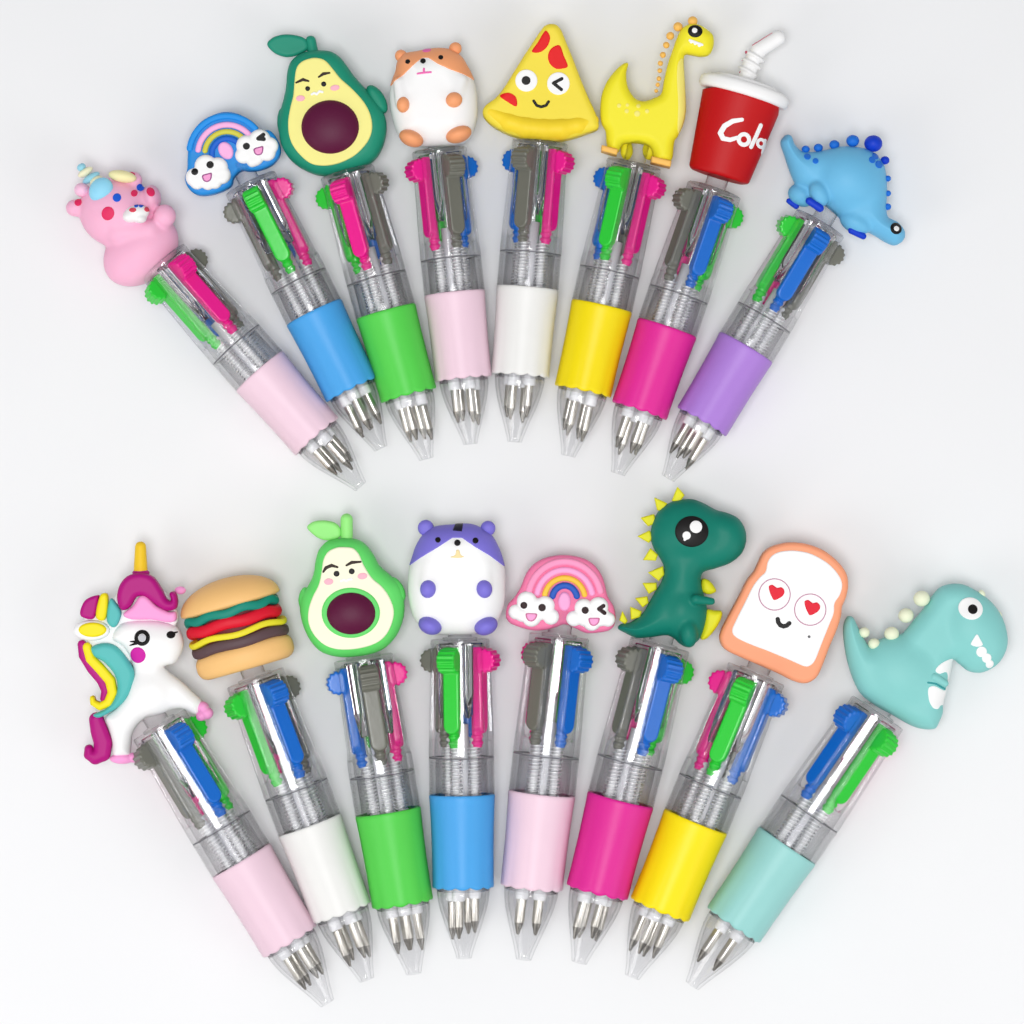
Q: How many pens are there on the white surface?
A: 16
